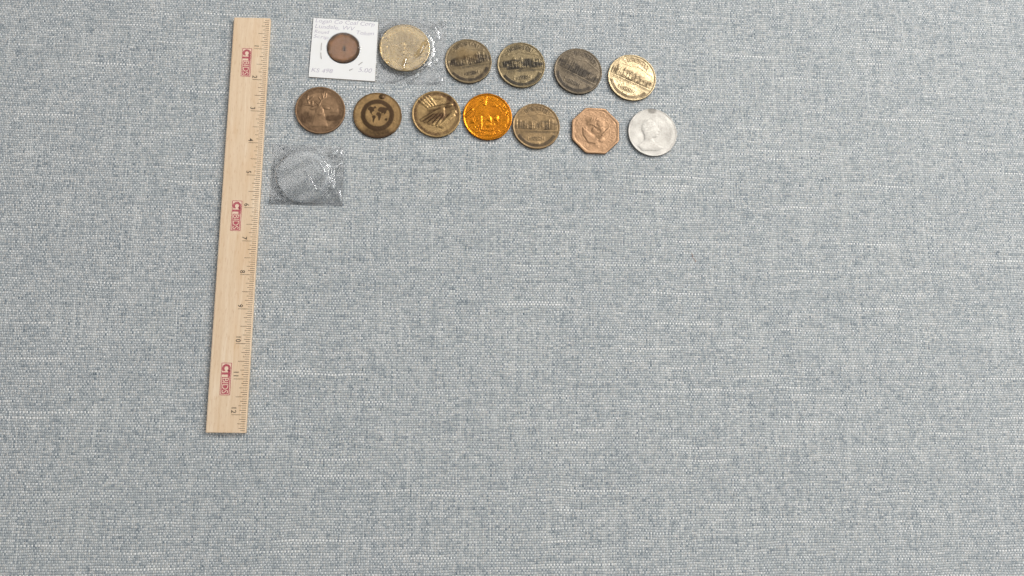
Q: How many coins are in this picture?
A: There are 13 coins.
